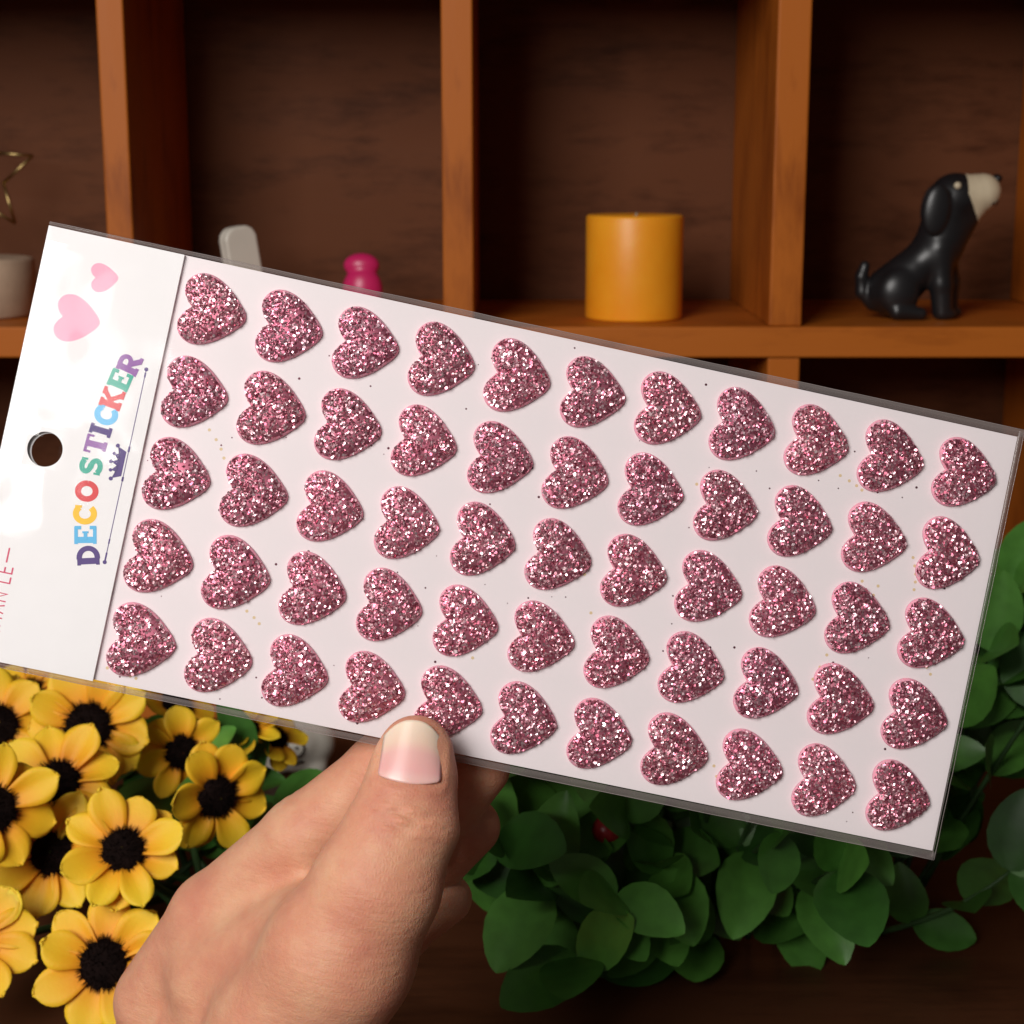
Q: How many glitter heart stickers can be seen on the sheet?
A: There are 55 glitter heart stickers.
